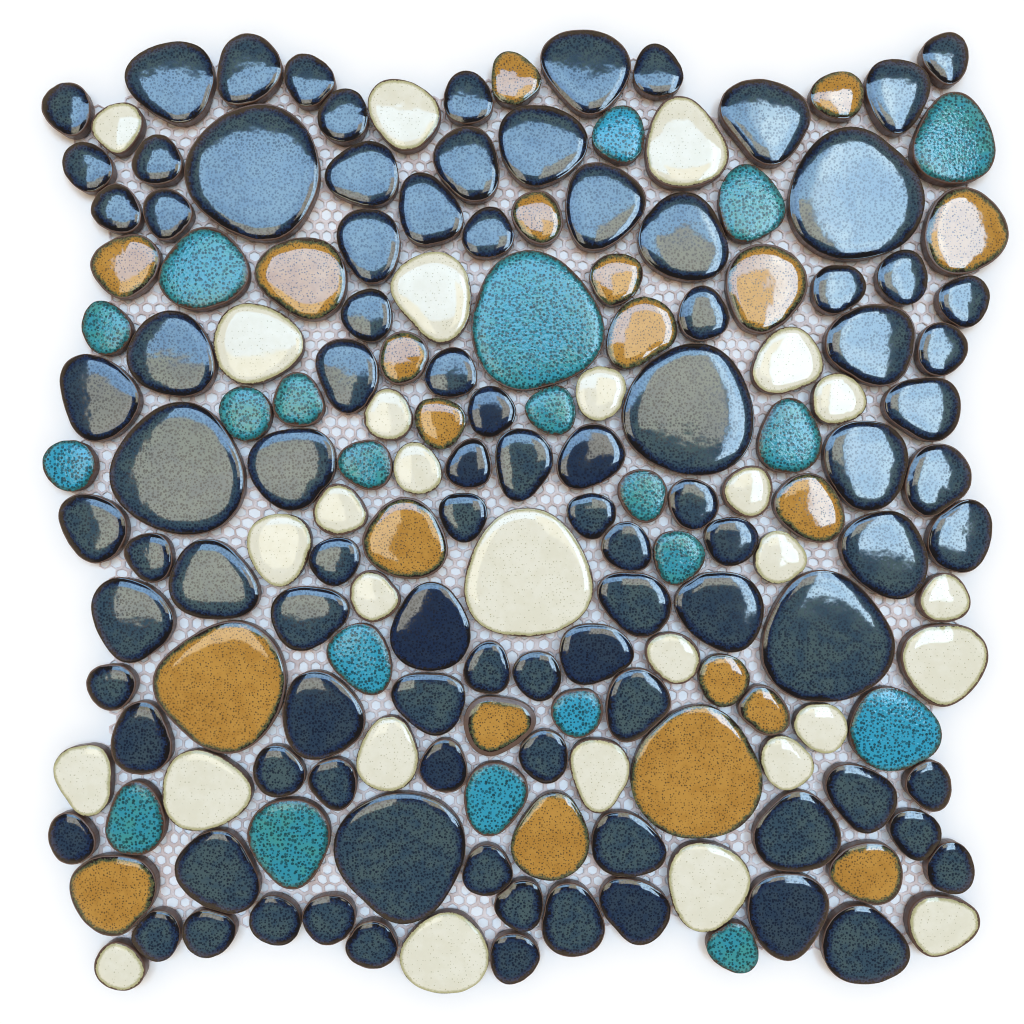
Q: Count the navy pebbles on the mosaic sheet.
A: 96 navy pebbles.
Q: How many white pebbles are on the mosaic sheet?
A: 29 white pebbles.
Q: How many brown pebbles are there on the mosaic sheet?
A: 21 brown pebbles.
